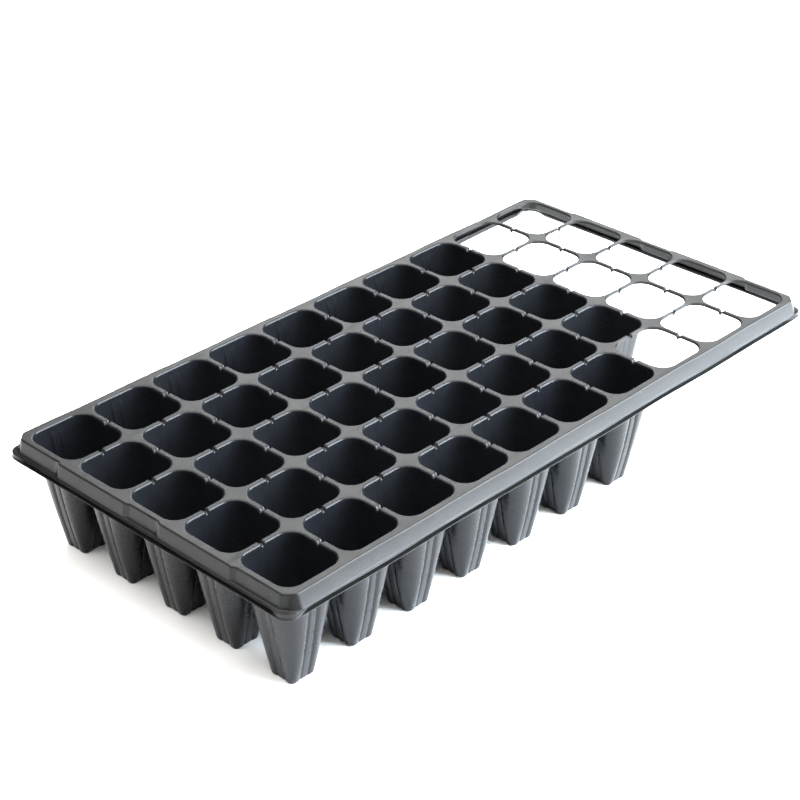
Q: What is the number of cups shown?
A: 39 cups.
